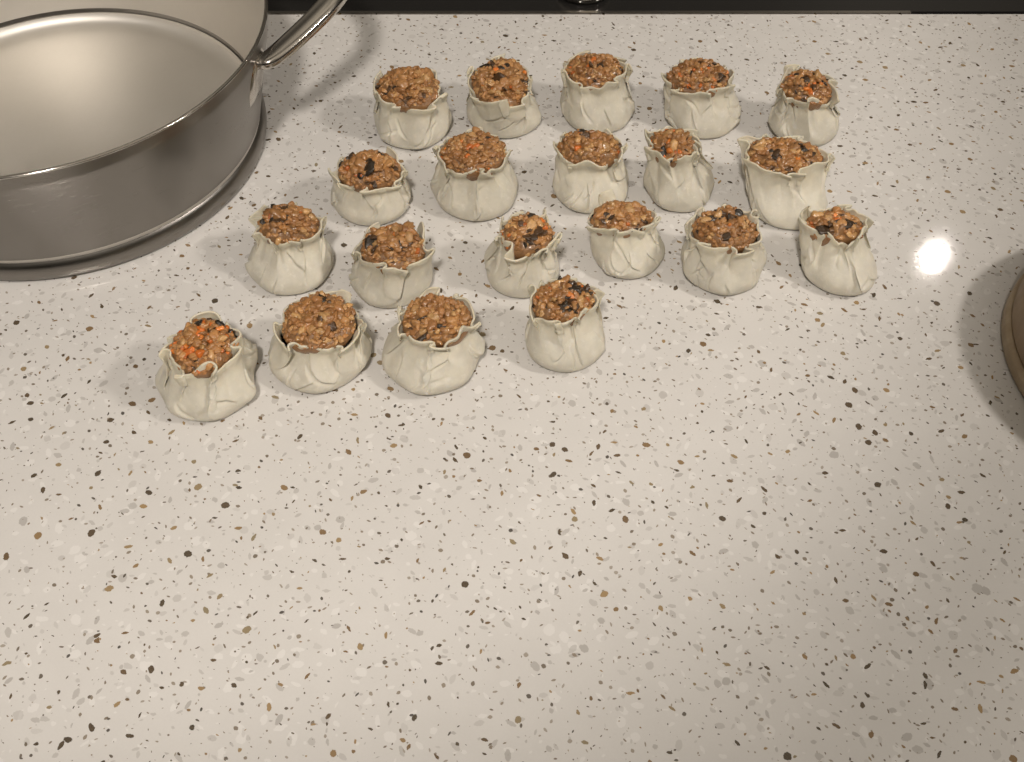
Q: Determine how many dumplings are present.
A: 20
